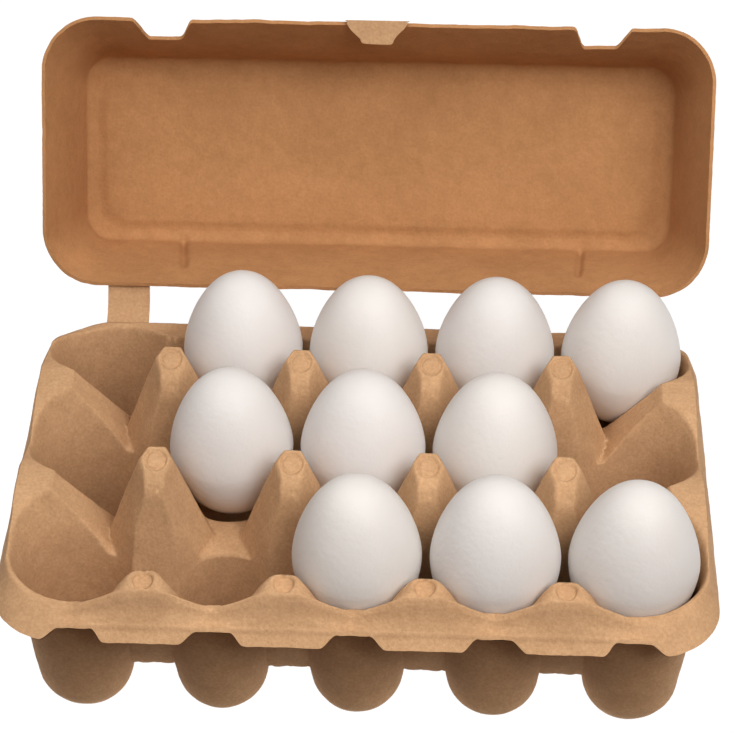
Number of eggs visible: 10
